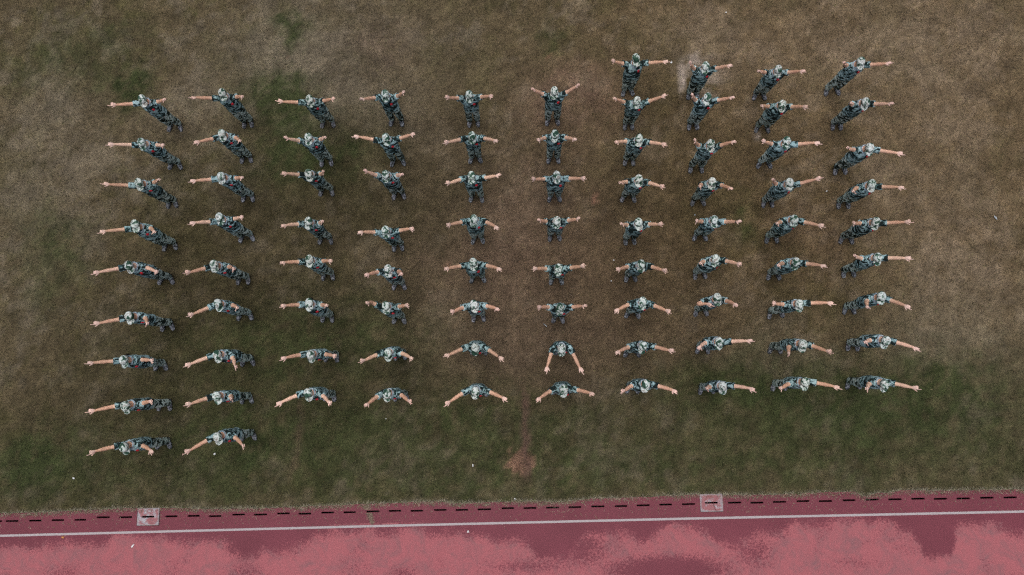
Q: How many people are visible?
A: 86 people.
